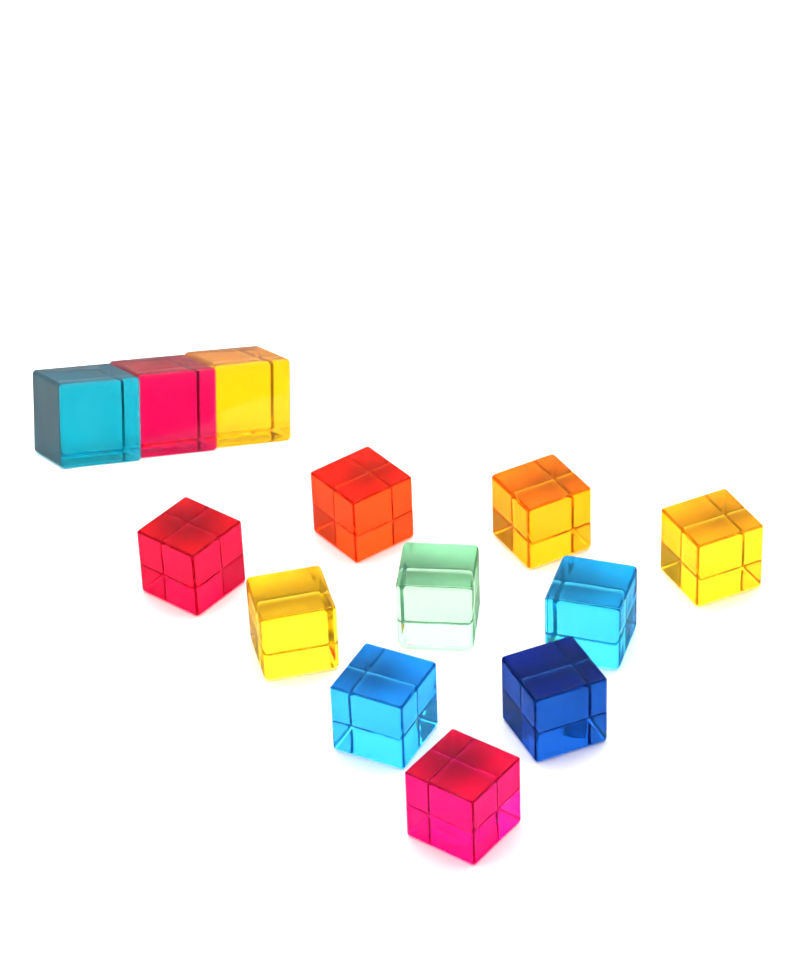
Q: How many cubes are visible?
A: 13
